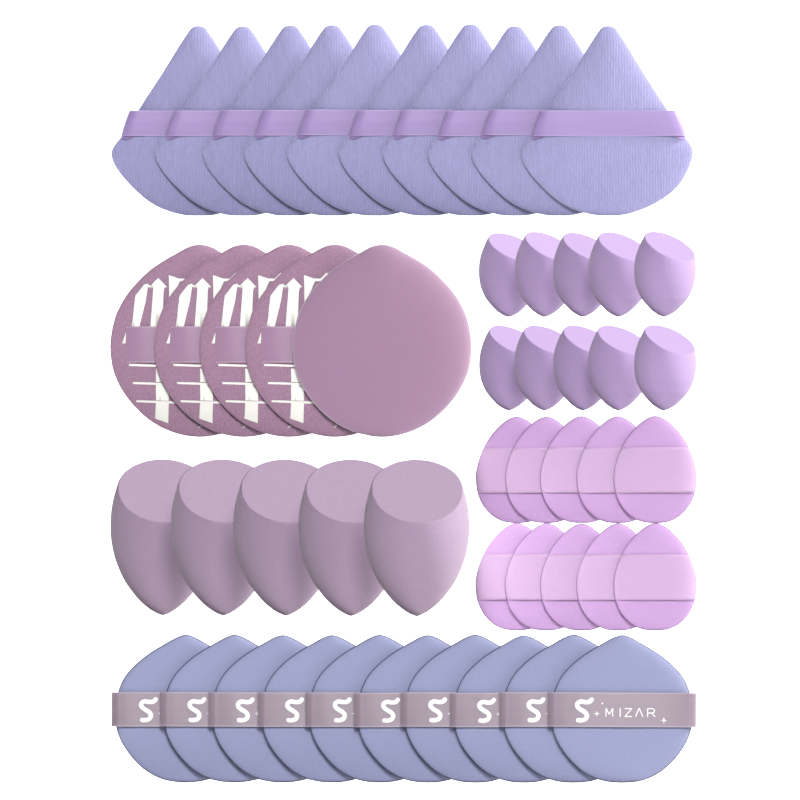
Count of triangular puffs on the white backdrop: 10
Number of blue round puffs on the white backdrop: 10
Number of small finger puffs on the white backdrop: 10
